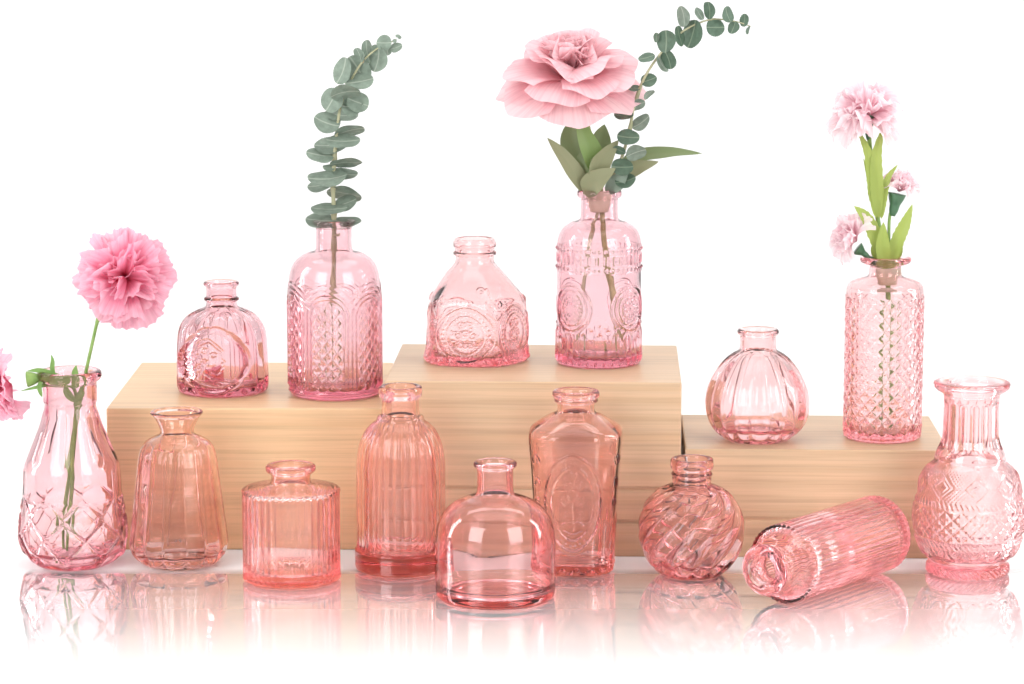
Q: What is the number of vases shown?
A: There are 15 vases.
